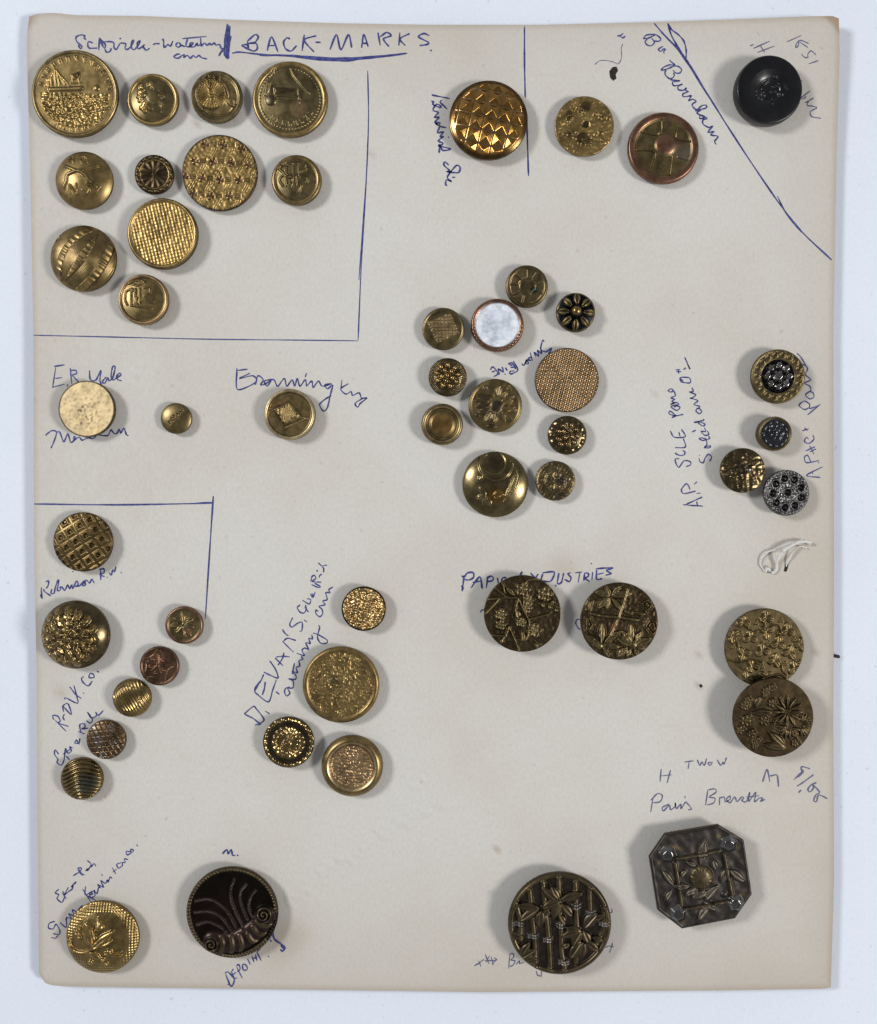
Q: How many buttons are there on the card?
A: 52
